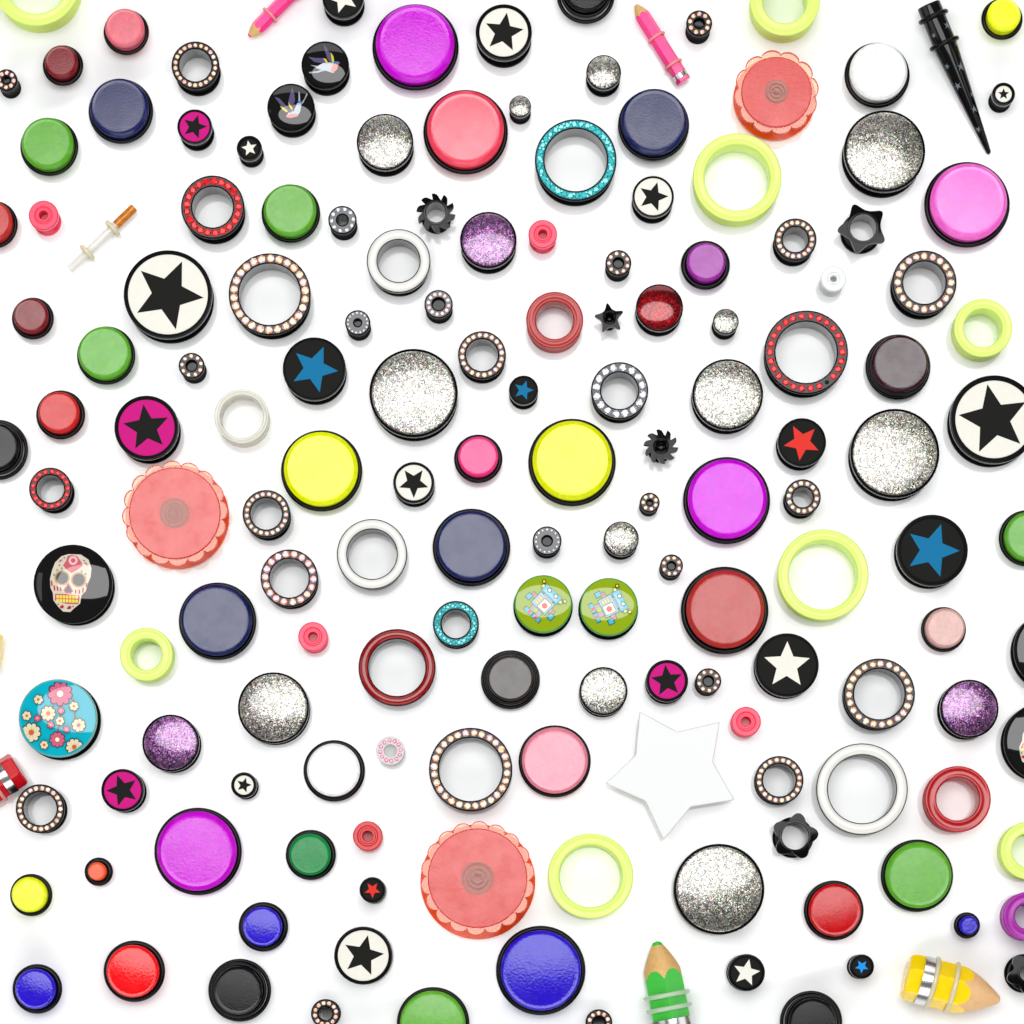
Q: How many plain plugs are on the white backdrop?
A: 45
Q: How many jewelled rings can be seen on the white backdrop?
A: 32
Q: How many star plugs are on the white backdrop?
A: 22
